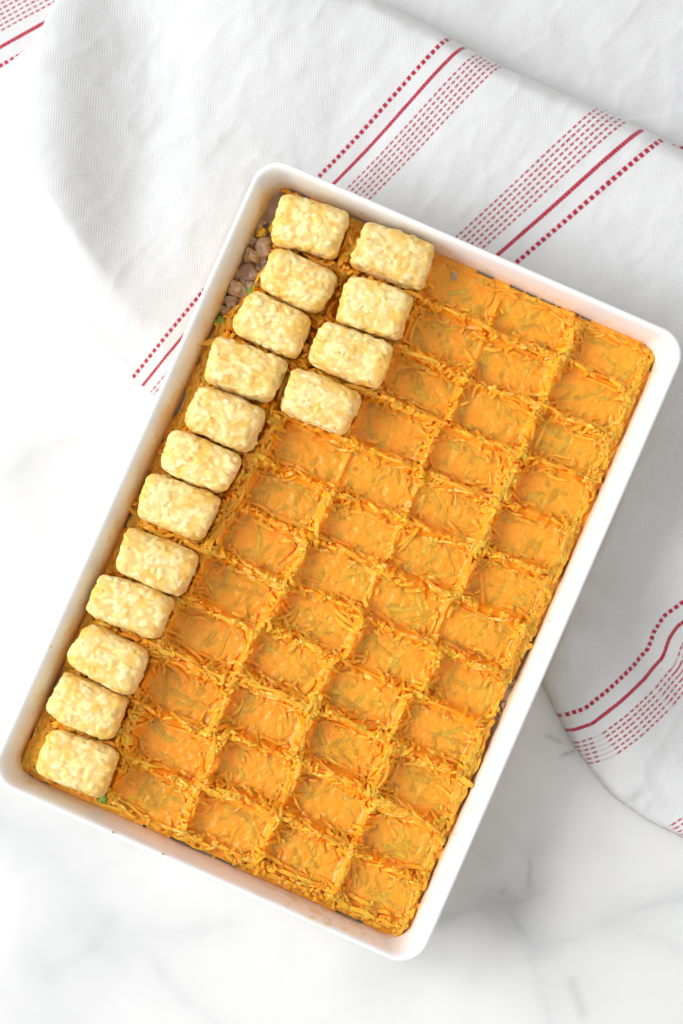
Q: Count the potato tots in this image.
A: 16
